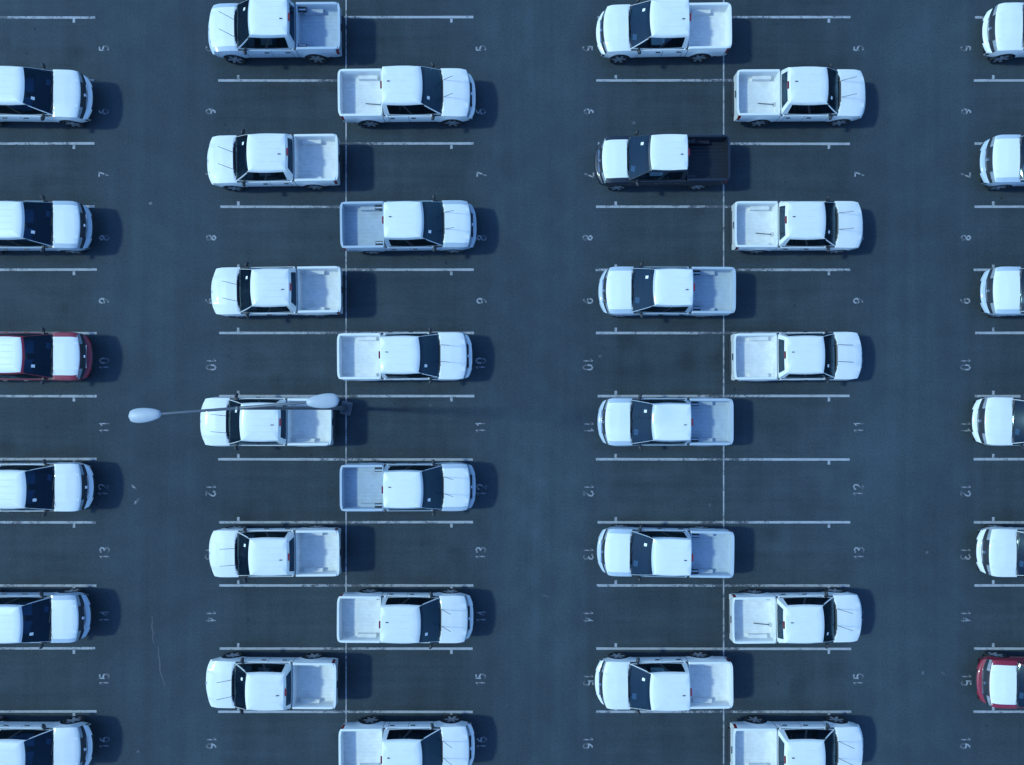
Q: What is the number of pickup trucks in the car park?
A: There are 35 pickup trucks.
